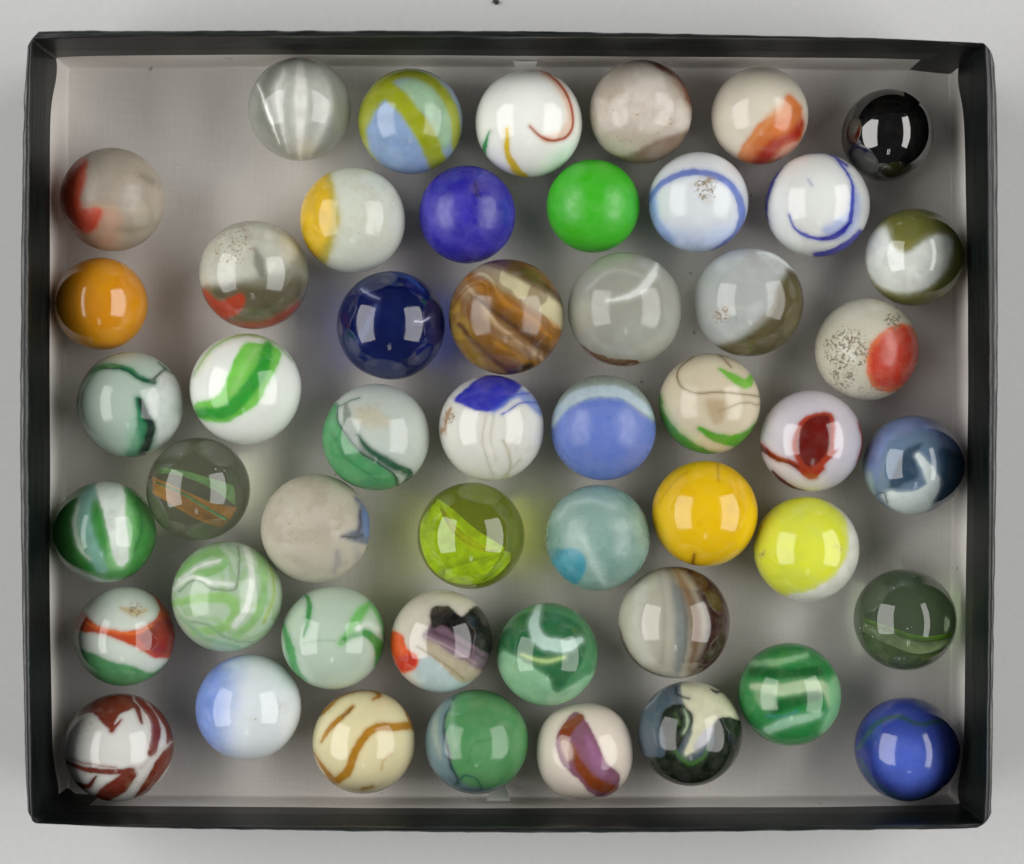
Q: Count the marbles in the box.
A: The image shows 50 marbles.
